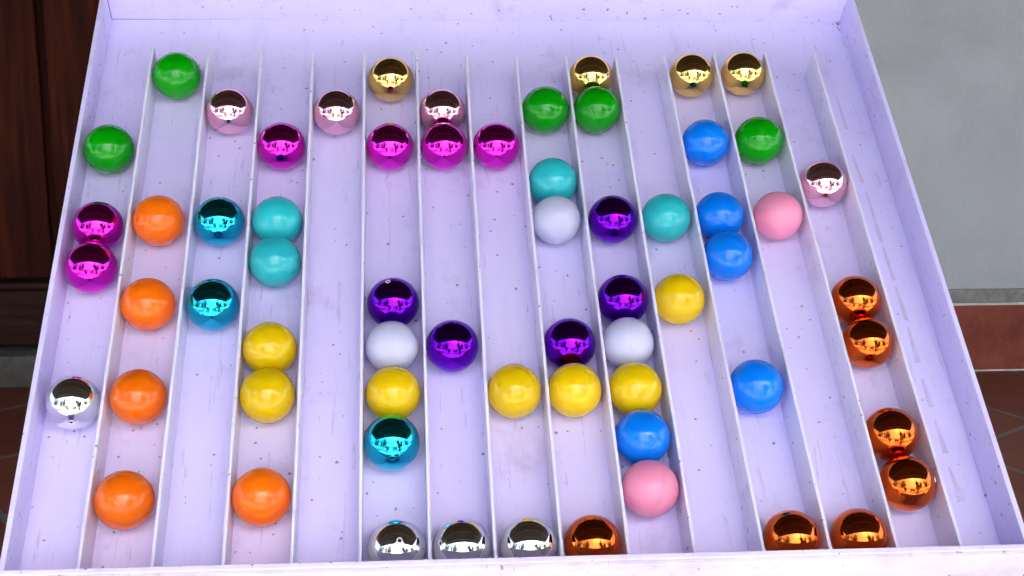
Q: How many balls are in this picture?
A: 64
